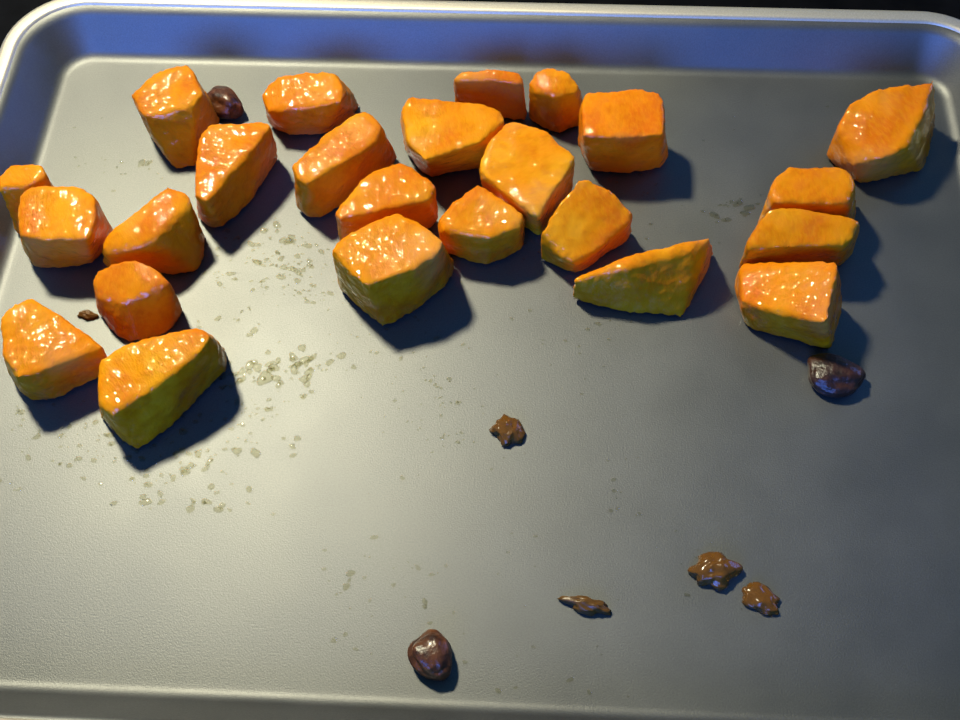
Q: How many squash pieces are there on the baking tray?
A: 24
